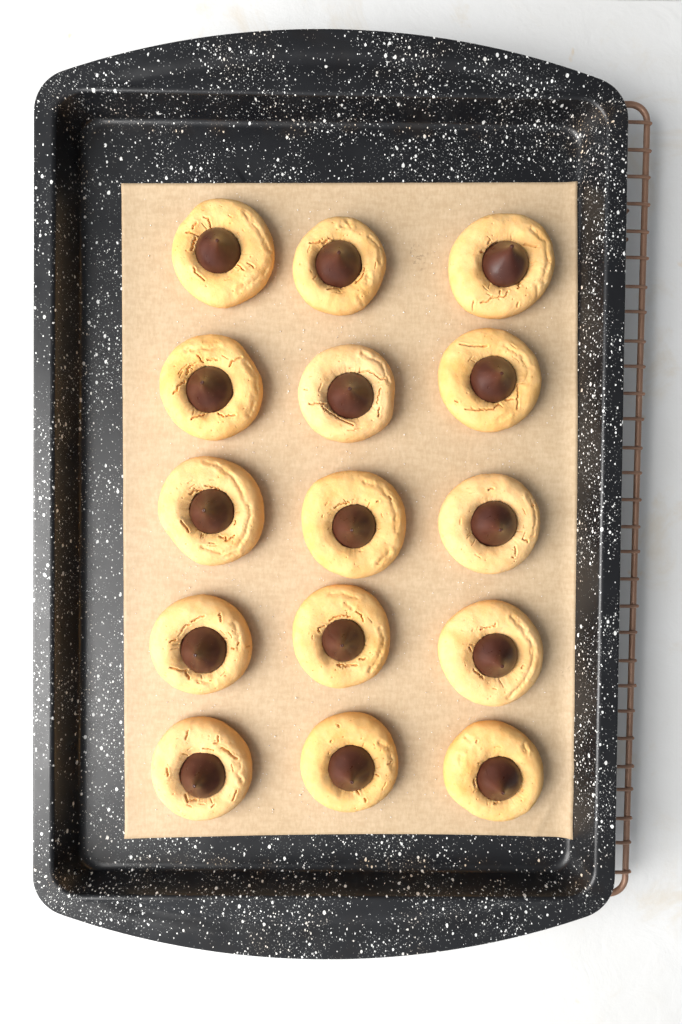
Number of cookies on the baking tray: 15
